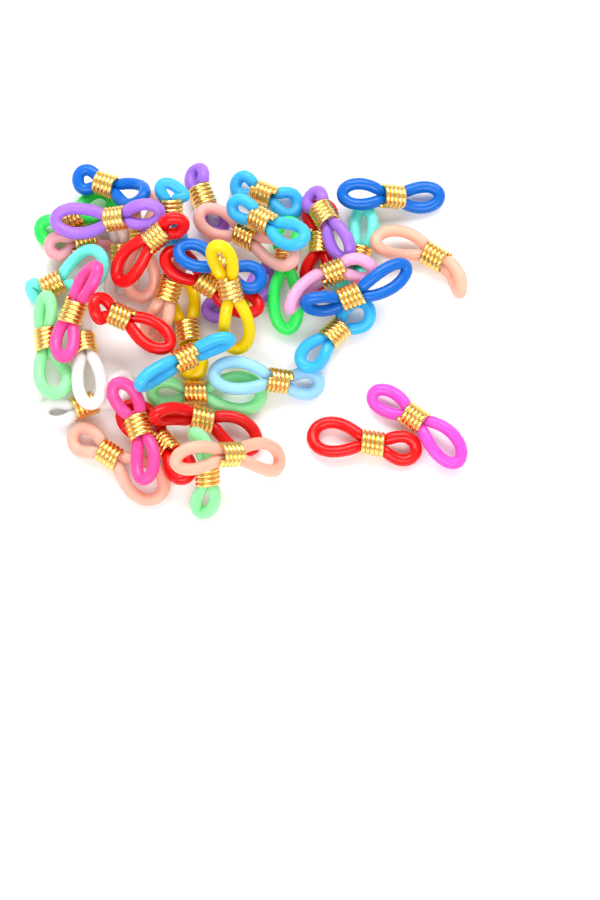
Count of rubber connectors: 44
